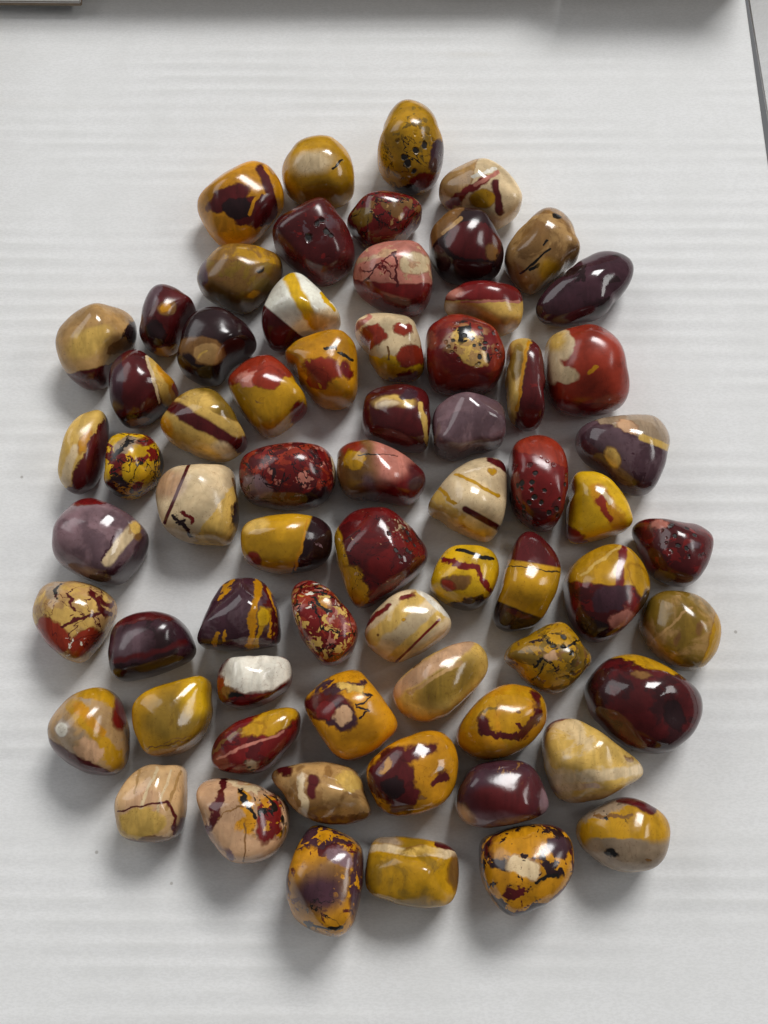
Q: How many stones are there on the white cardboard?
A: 67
